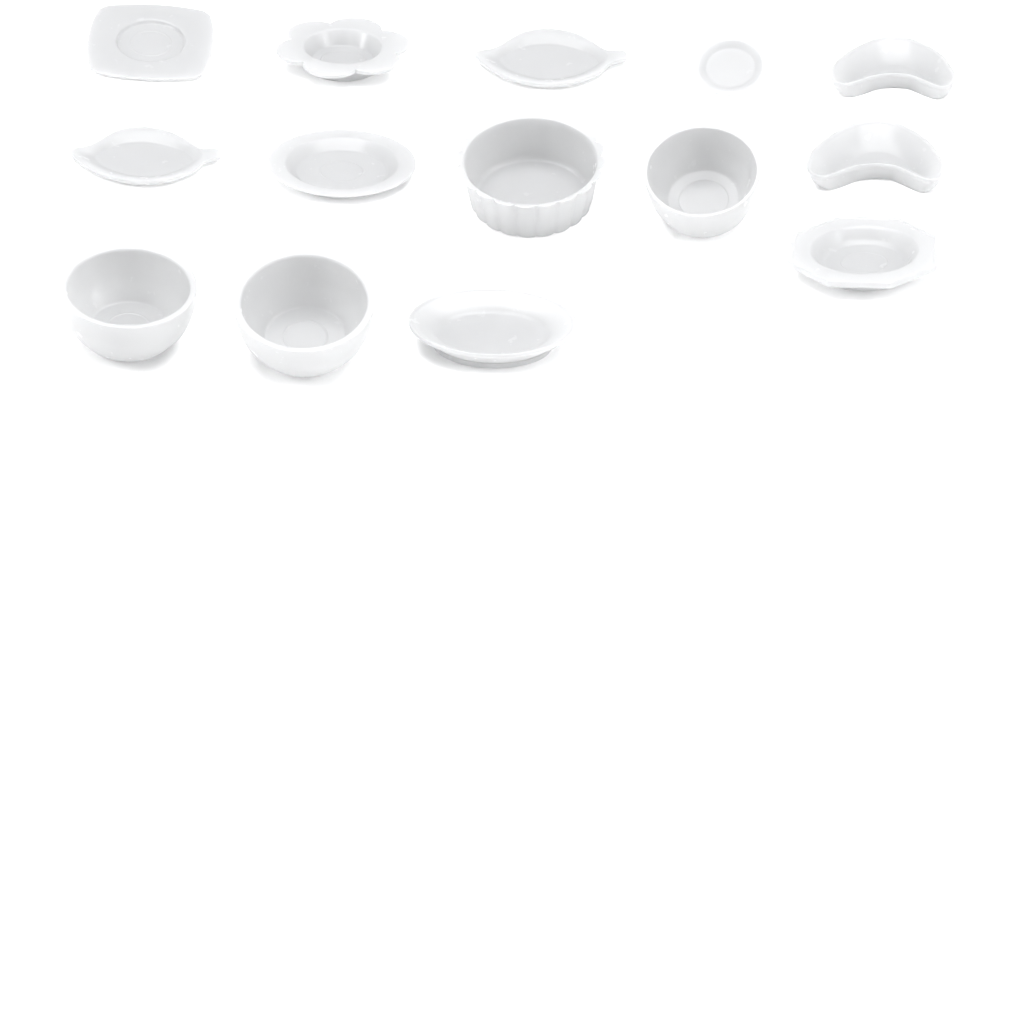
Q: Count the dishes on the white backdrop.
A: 14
